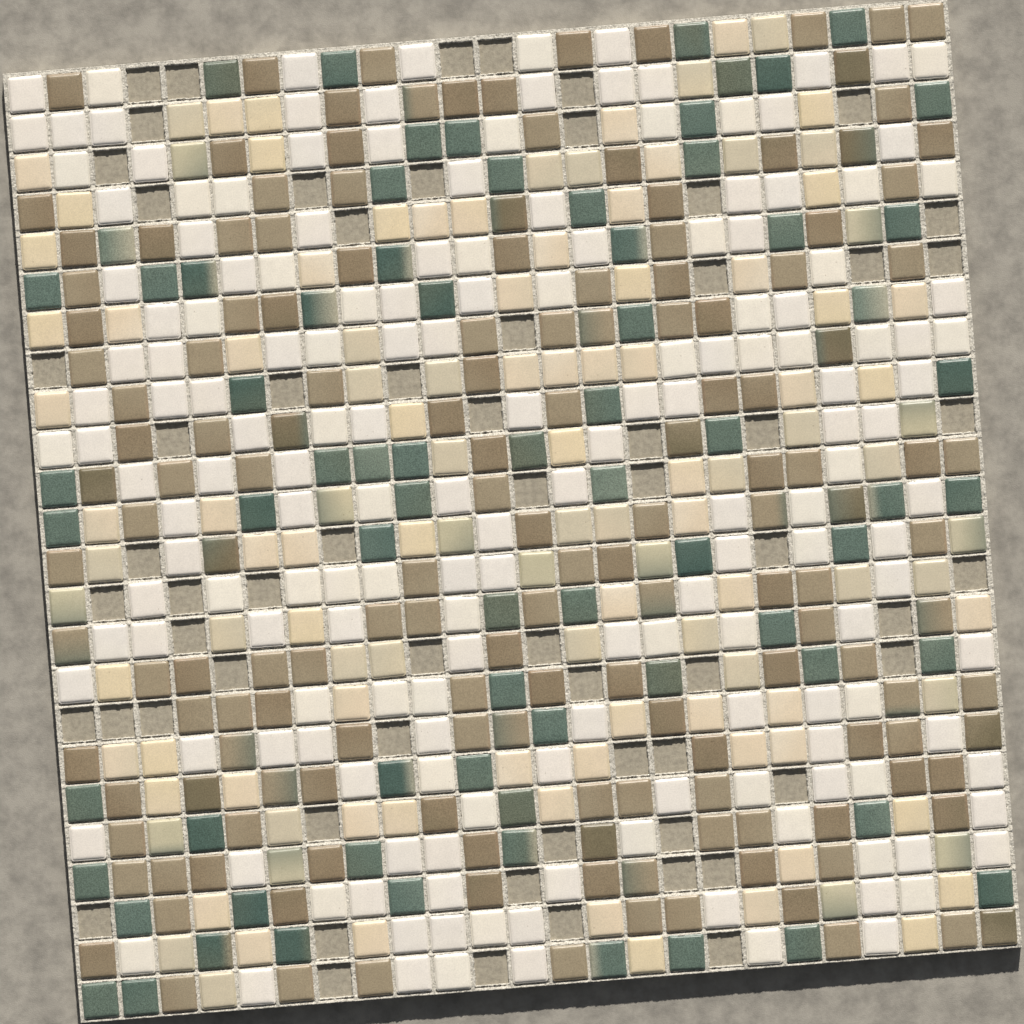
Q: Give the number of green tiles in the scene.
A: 72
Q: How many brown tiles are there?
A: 156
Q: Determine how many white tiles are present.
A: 172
